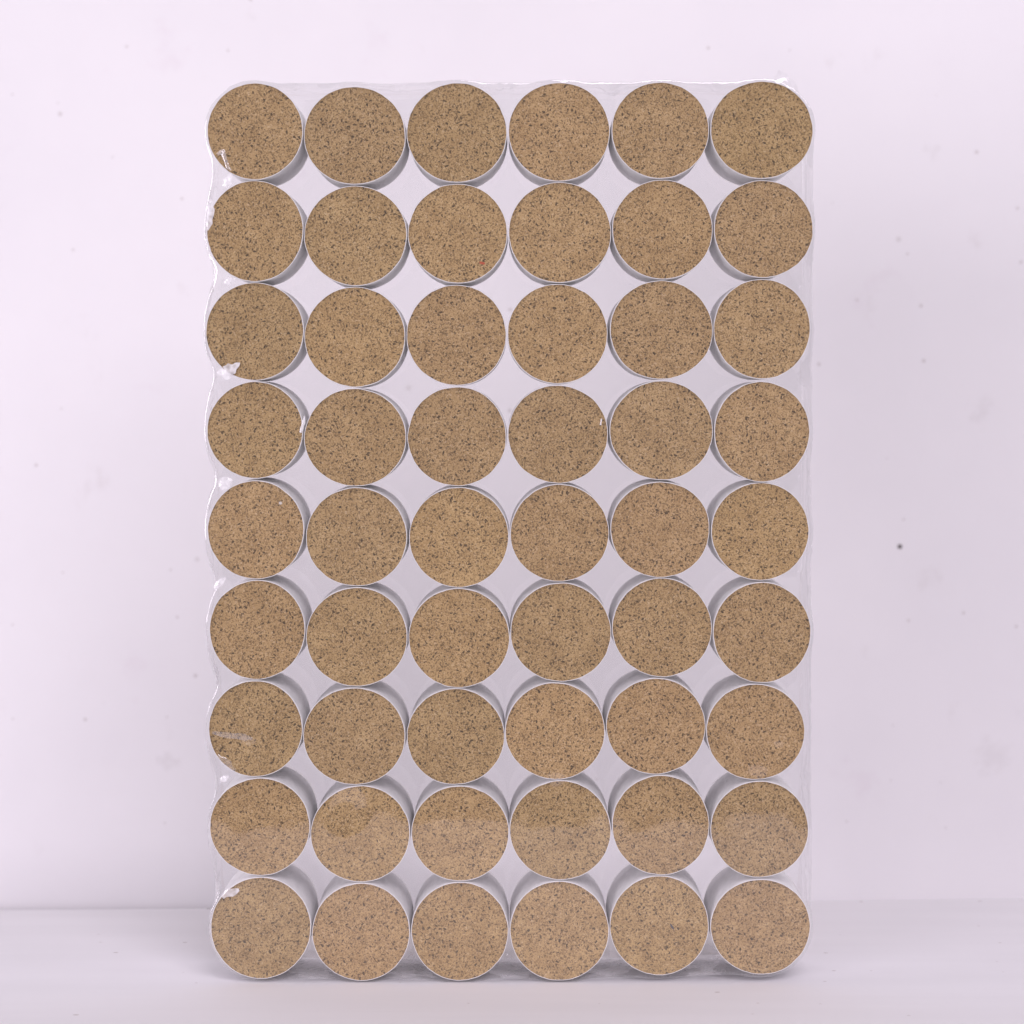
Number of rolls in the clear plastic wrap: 54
